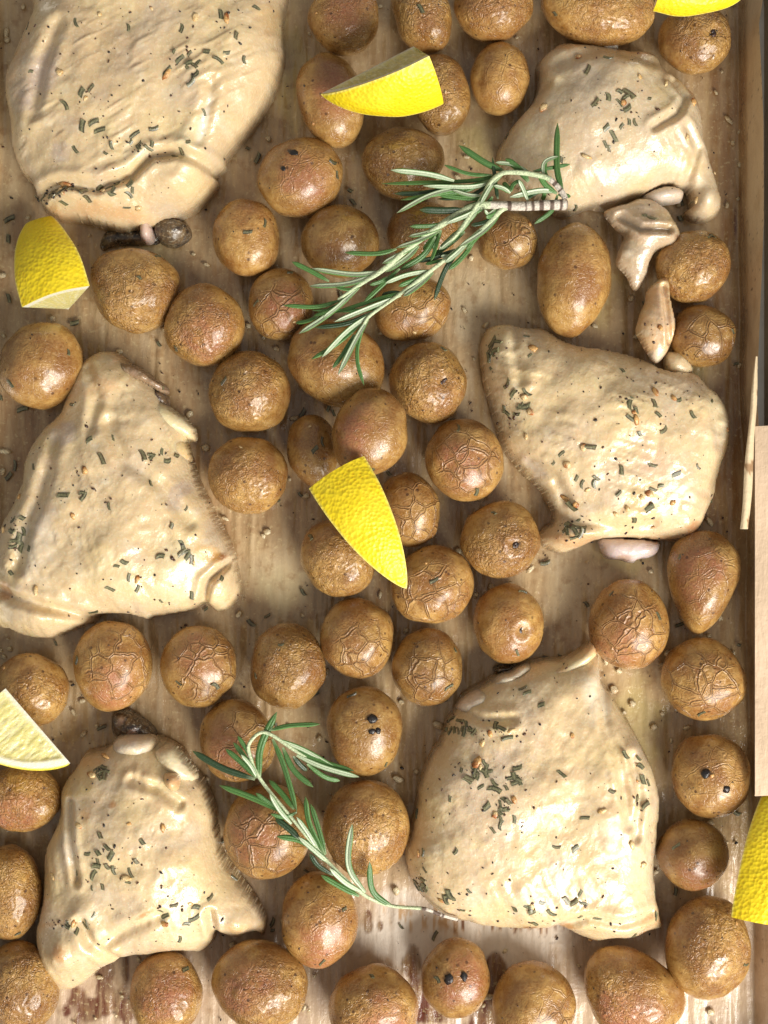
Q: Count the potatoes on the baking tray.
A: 60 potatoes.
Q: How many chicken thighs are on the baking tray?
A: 6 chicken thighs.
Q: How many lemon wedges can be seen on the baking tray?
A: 6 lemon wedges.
